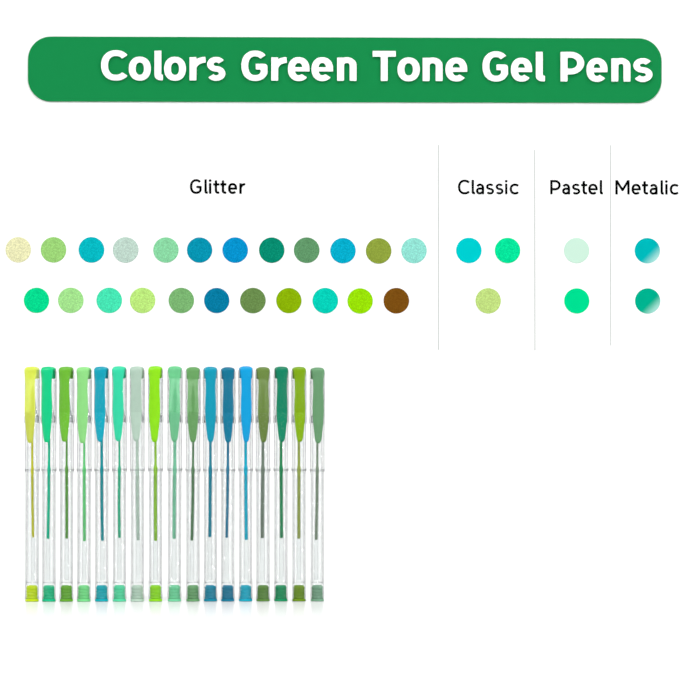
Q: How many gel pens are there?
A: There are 17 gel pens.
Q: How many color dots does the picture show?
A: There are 30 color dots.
